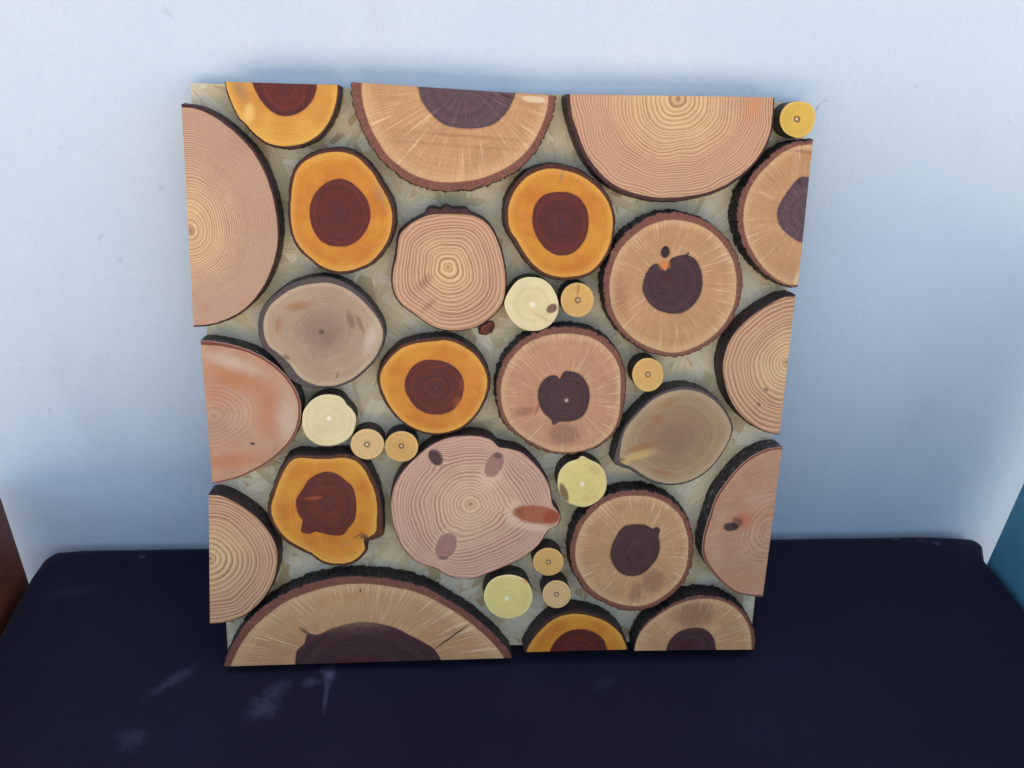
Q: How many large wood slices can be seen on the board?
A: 23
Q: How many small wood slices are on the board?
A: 11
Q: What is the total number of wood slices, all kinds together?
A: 34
